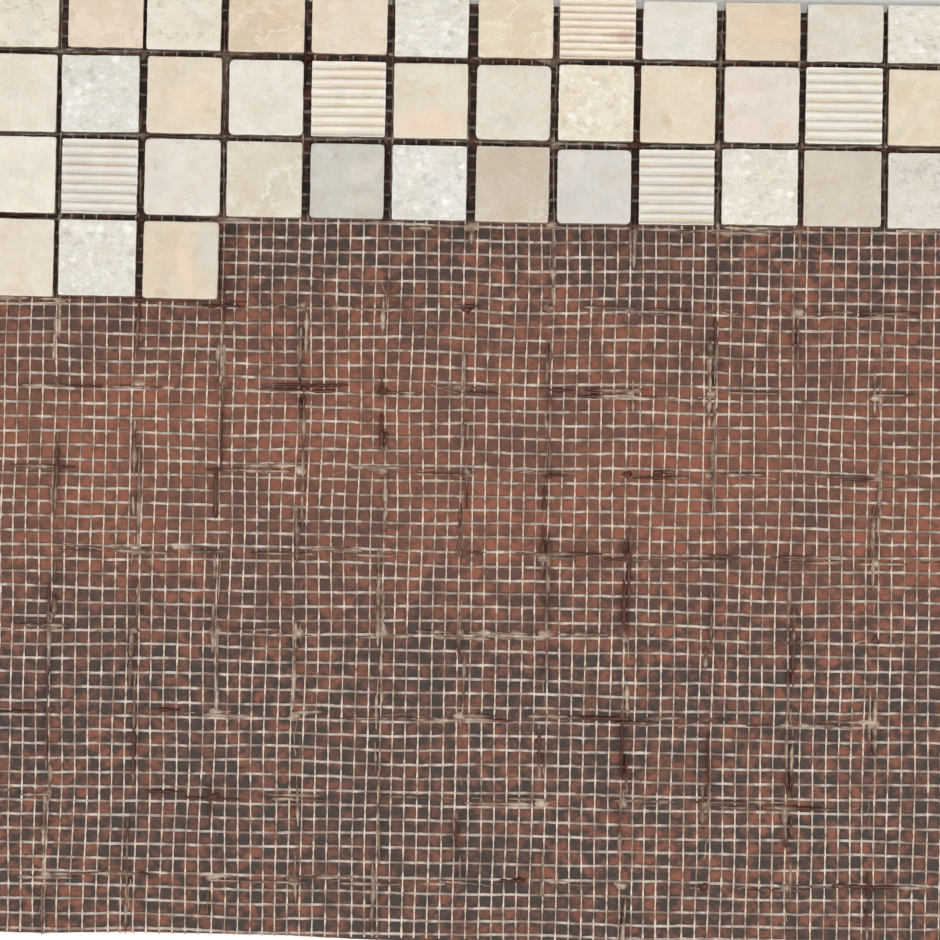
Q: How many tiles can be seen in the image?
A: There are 39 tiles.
